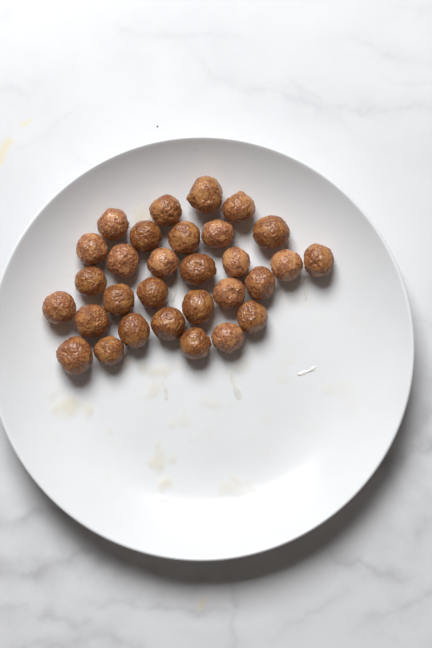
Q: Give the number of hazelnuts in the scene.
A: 30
